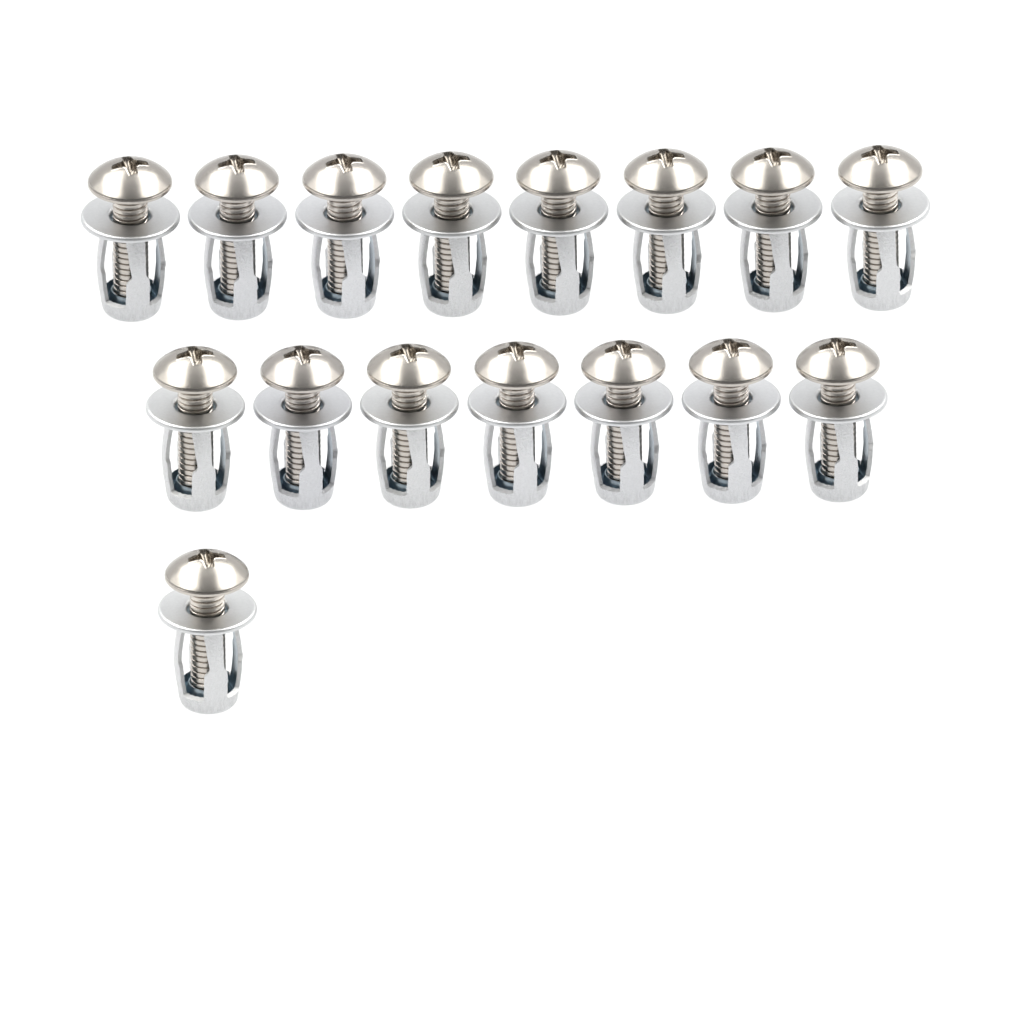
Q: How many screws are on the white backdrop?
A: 16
